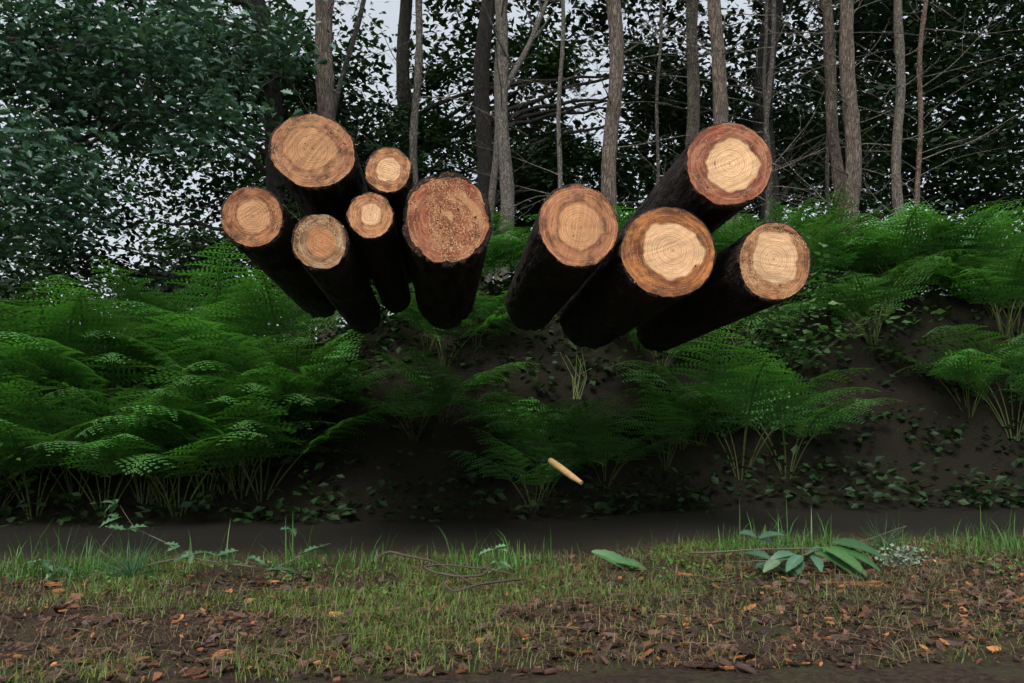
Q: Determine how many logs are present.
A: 10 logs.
